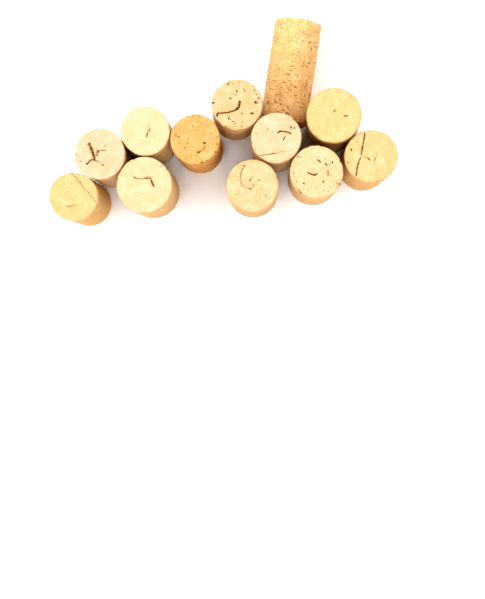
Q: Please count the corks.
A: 12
